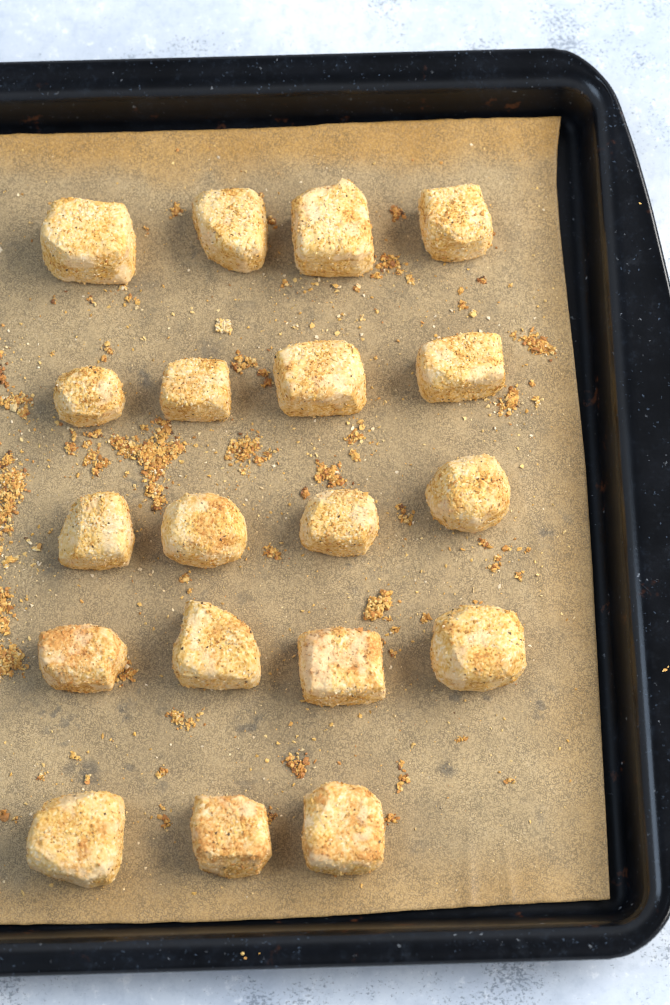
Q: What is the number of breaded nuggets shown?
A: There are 19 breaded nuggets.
